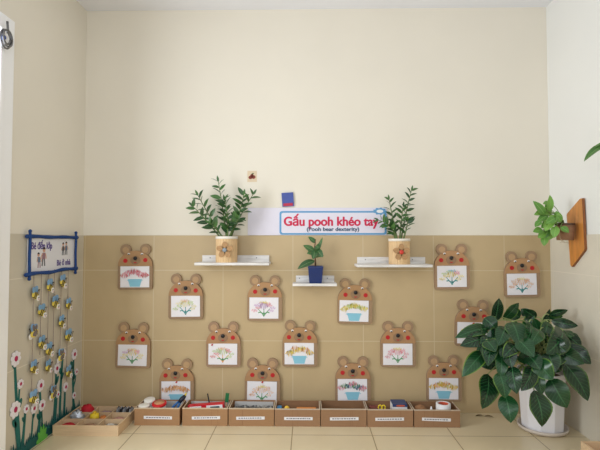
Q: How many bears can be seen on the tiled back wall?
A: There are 15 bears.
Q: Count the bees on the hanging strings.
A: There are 17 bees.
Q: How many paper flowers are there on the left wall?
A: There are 14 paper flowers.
